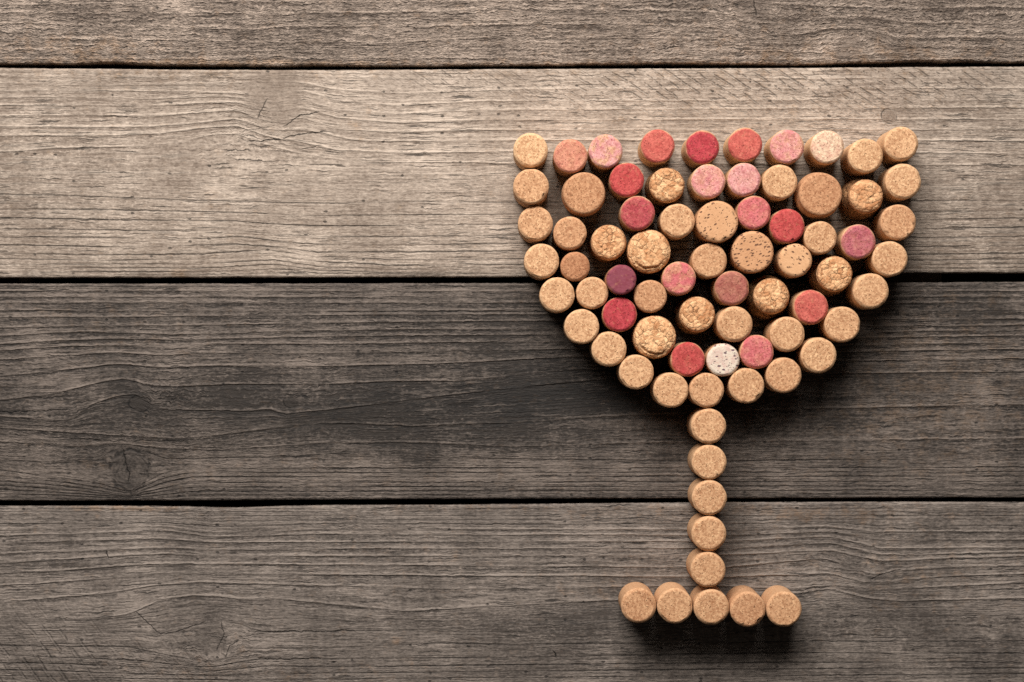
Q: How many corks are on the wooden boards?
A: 75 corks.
